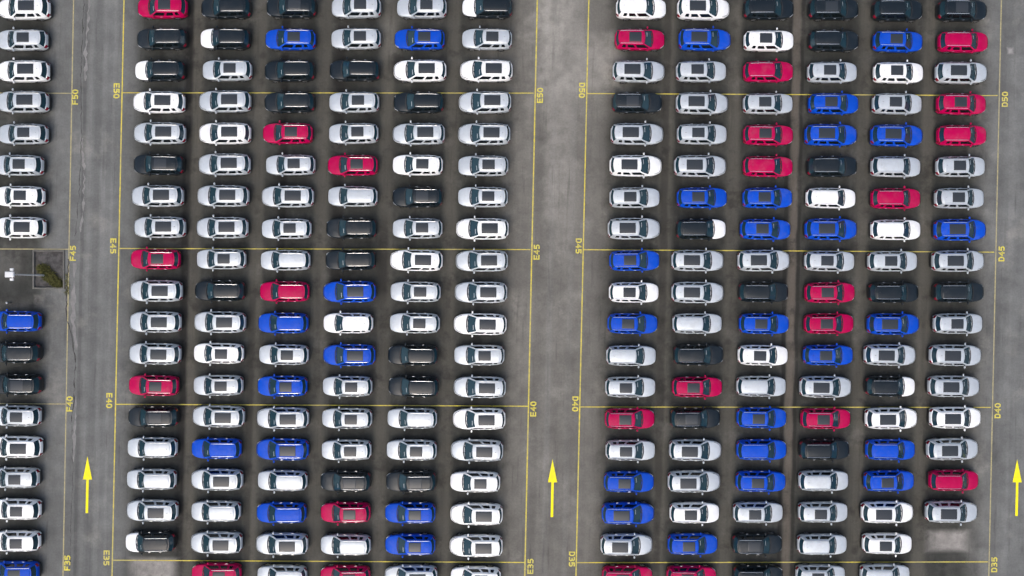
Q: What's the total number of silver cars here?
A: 105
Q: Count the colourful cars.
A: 61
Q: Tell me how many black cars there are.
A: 40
